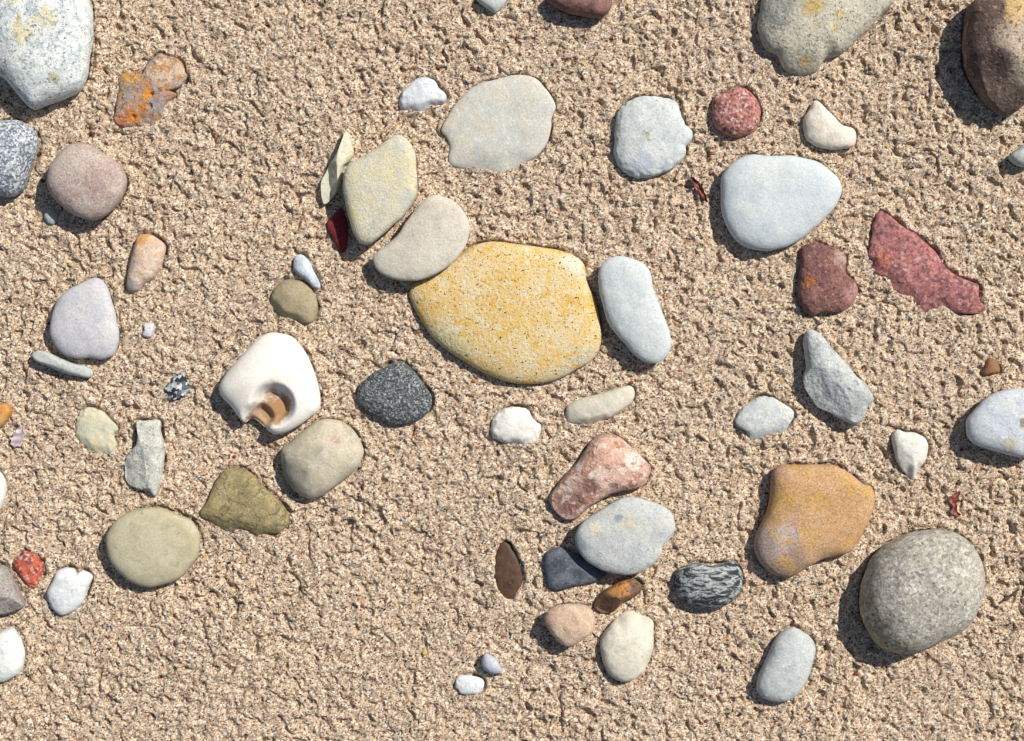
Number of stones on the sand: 64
